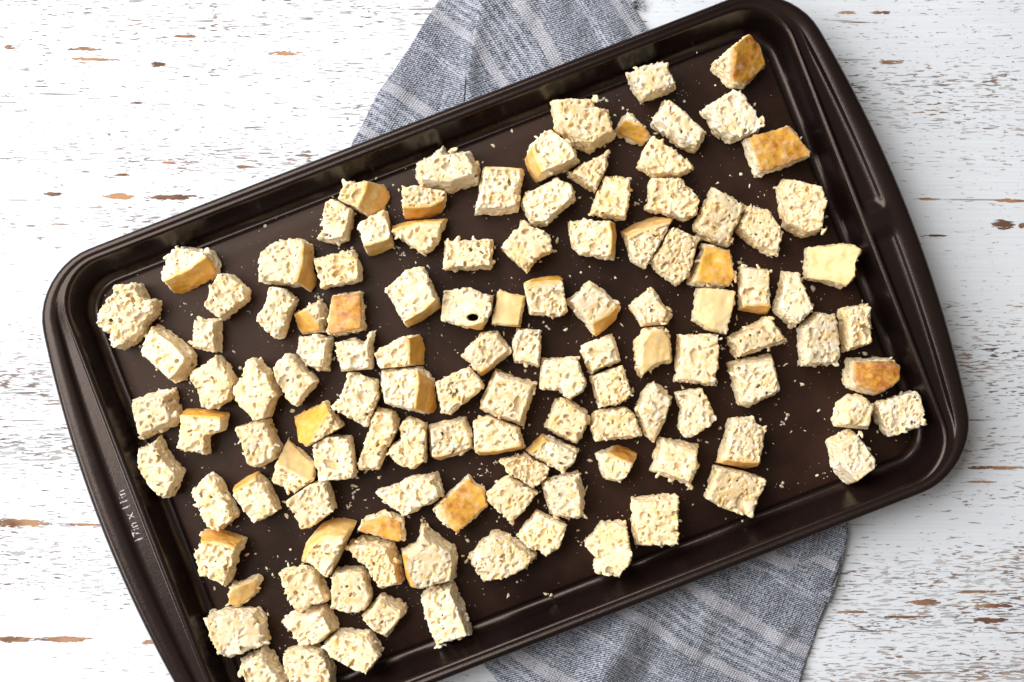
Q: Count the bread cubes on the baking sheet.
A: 121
